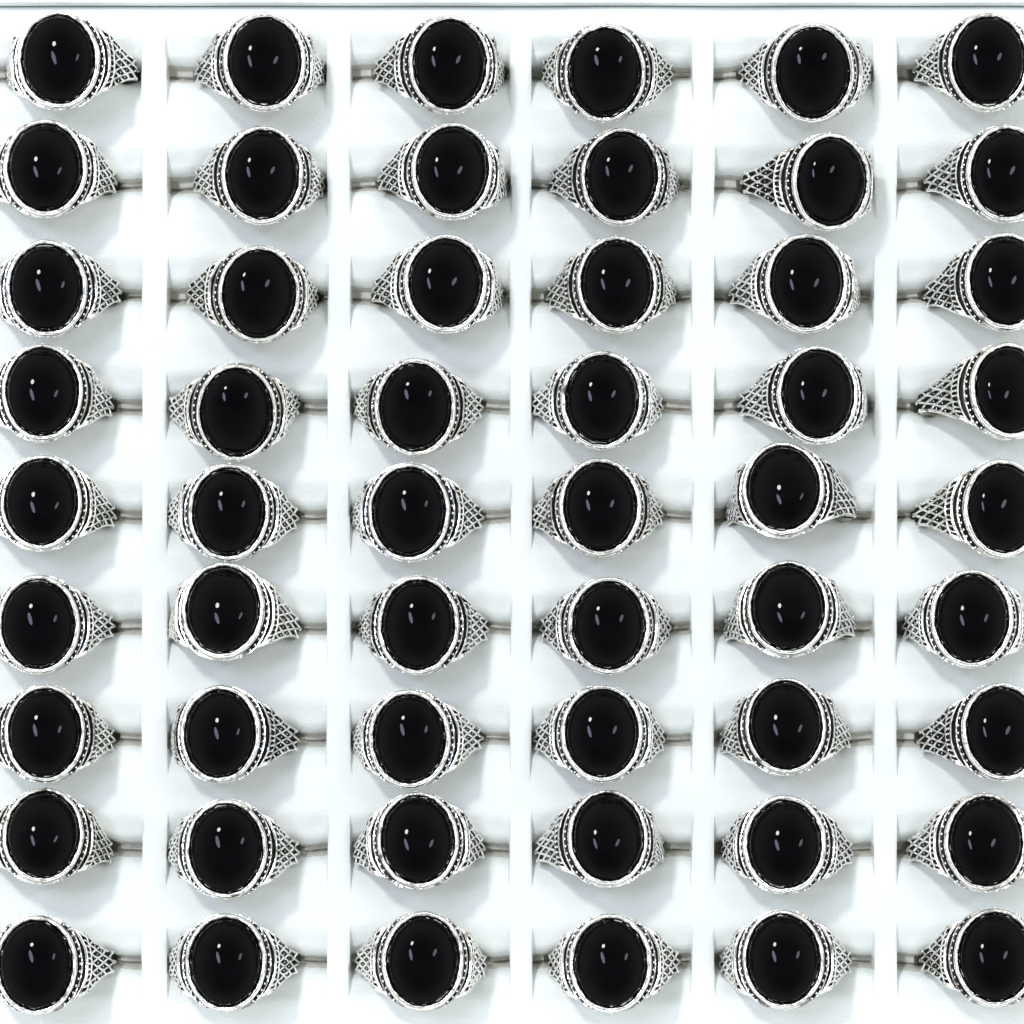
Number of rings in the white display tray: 54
